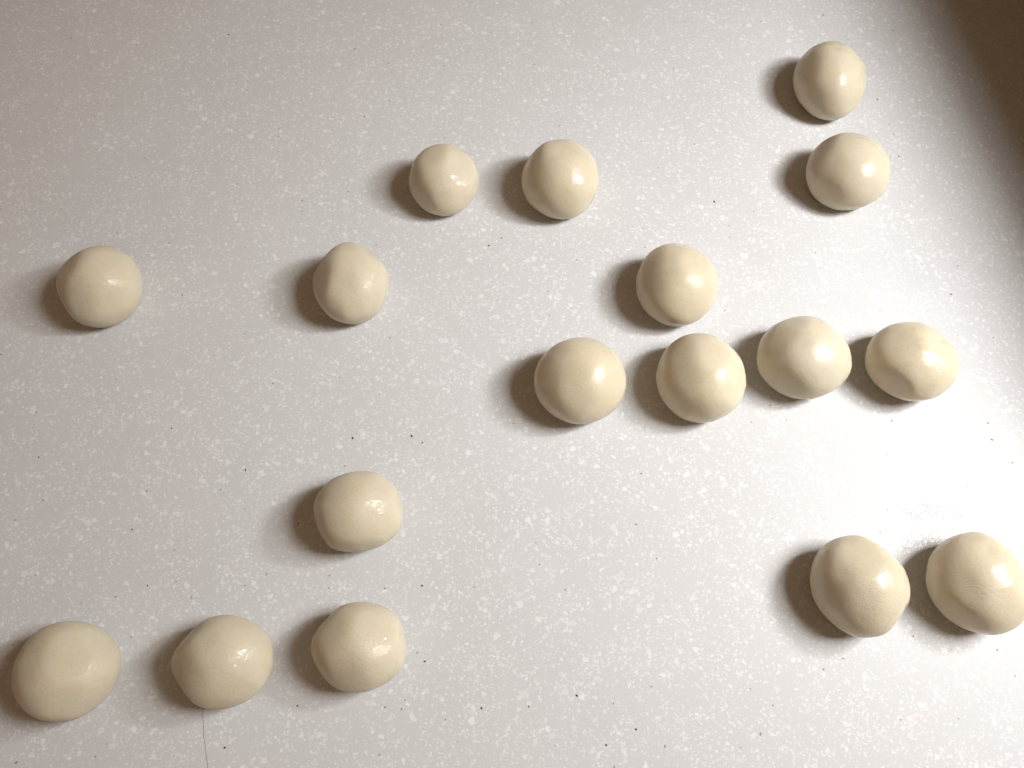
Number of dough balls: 17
